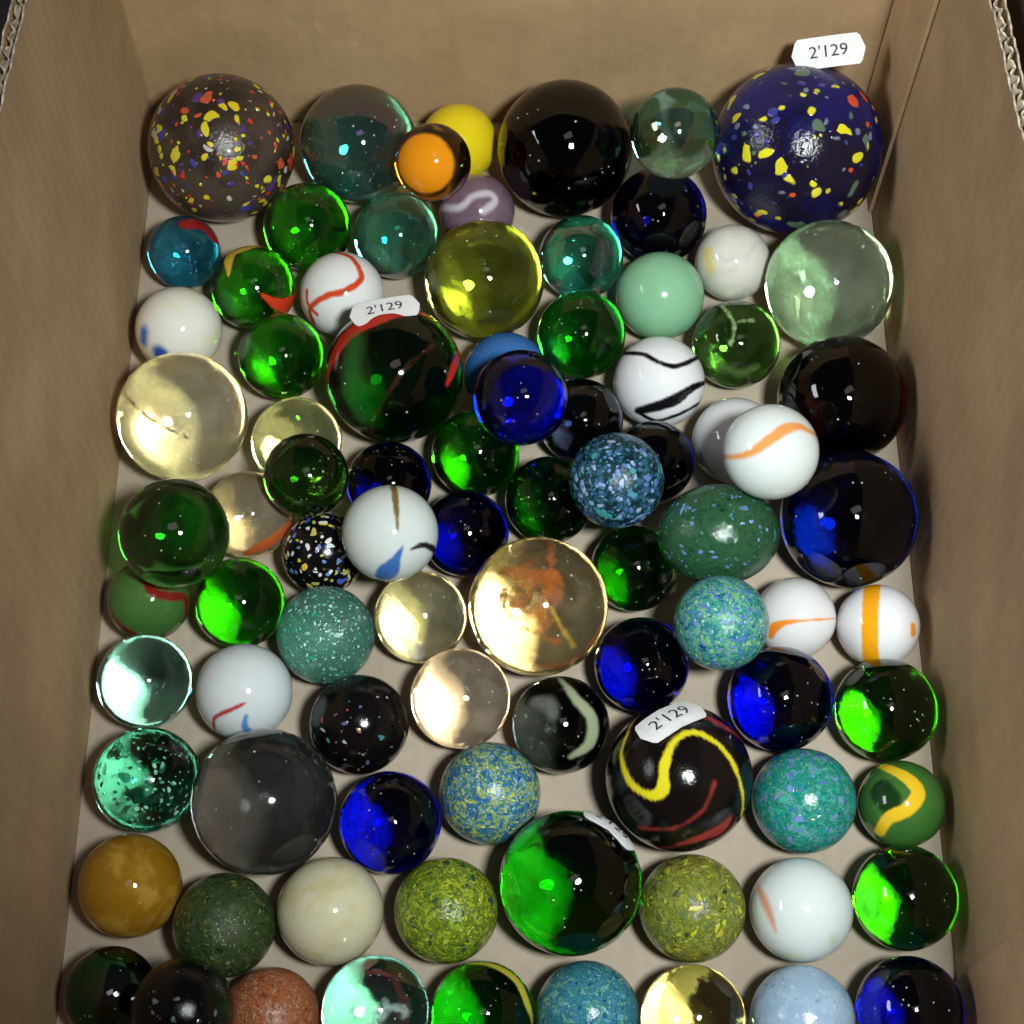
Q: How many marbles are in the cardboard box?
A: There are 87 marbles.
